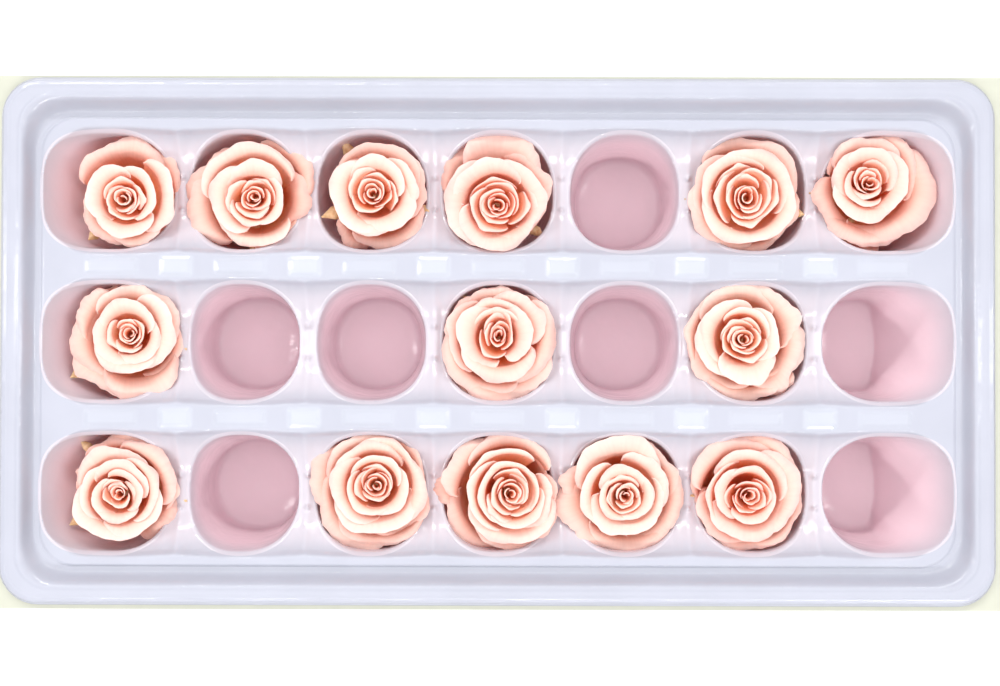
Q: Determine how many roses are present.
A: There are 14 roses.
